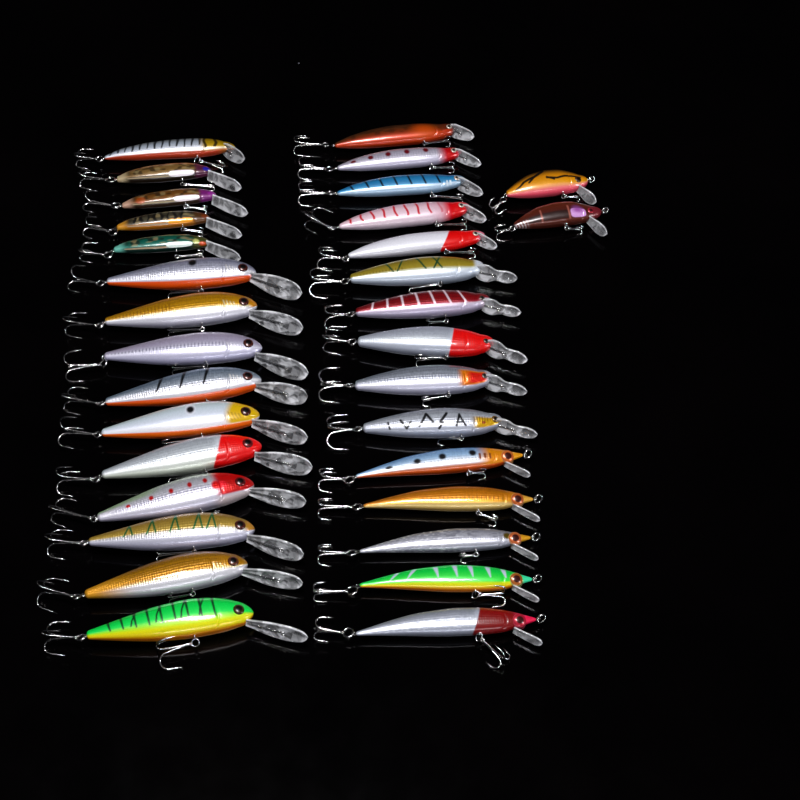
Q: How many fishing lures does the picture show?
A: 32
